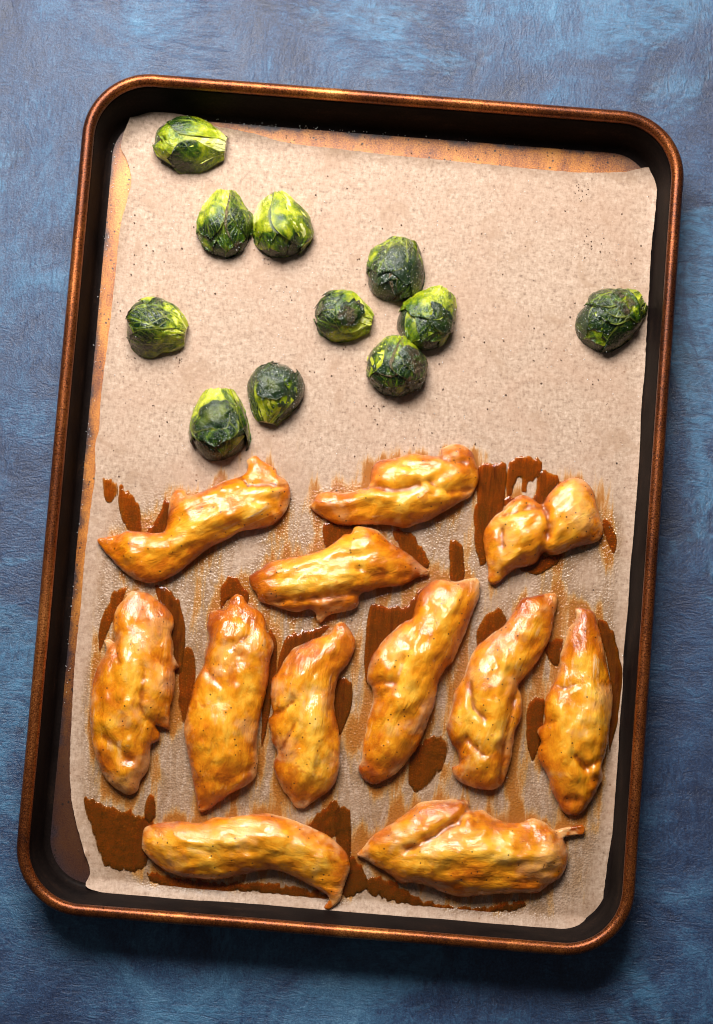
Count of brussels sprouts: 11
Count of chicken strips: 12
